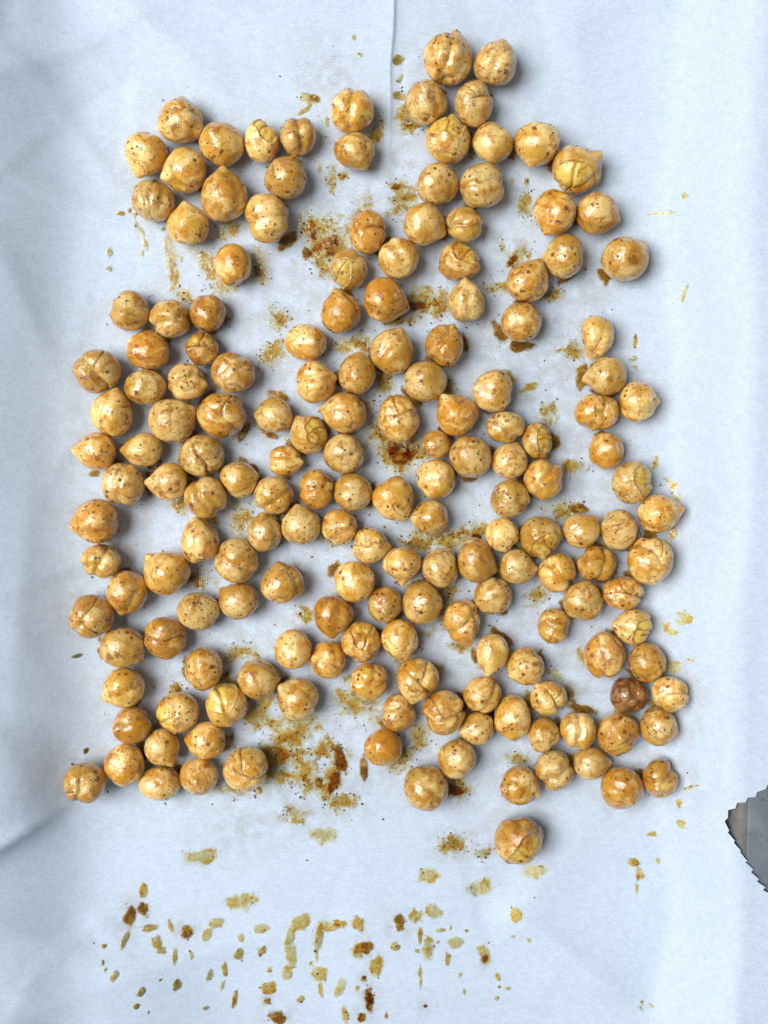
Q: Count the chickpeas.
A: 174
